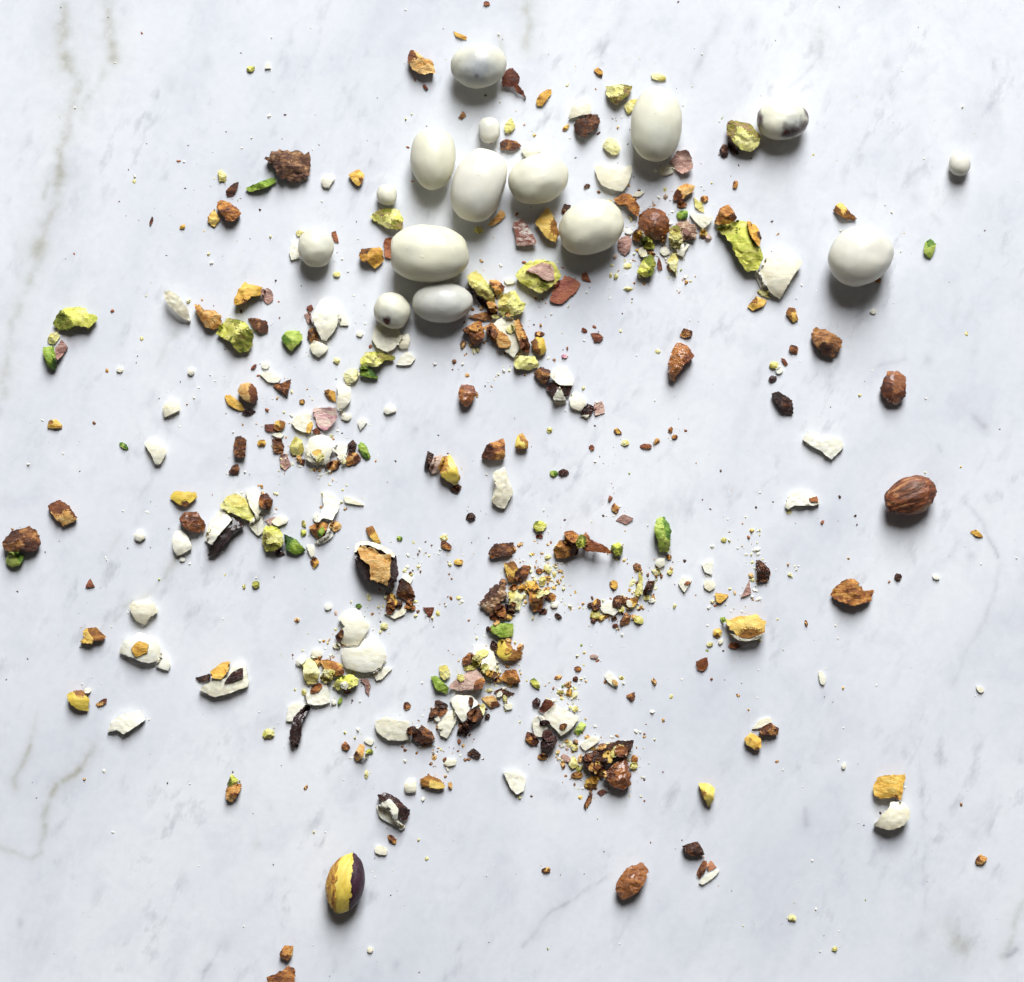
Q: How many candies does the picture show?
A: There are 15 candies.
